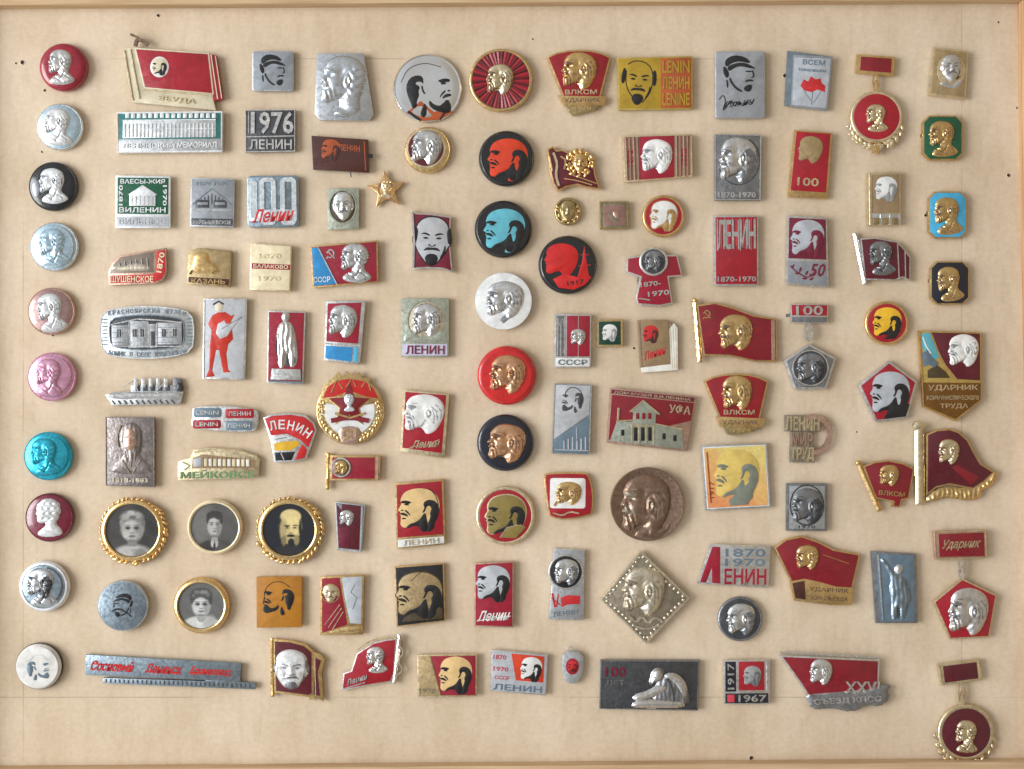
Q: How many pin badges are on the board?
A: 116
